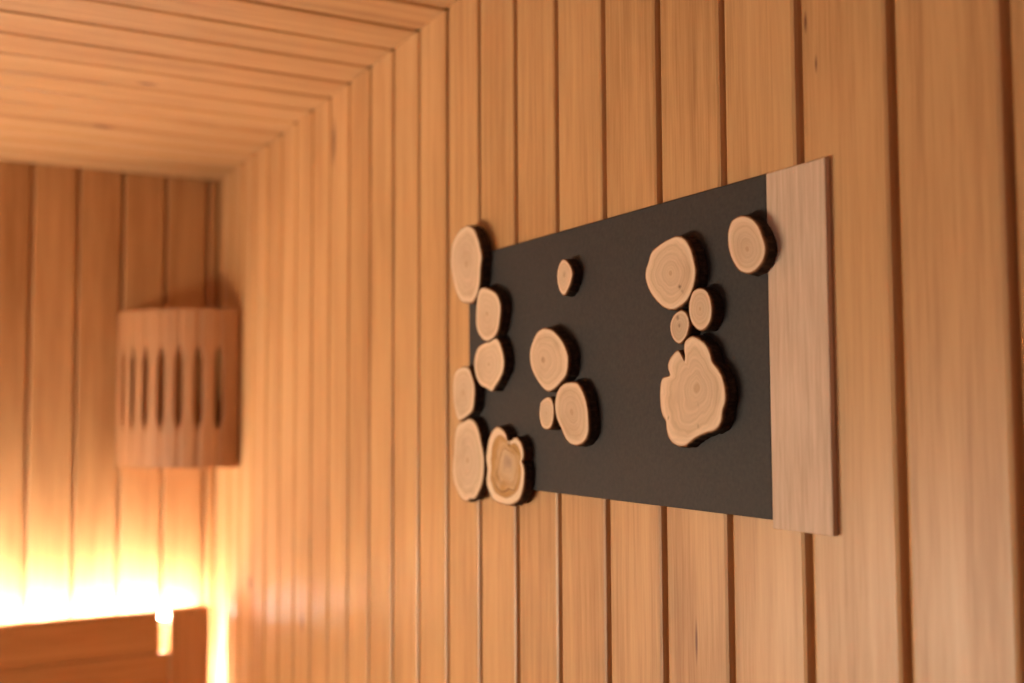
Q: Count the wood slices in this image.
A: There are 15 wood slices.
